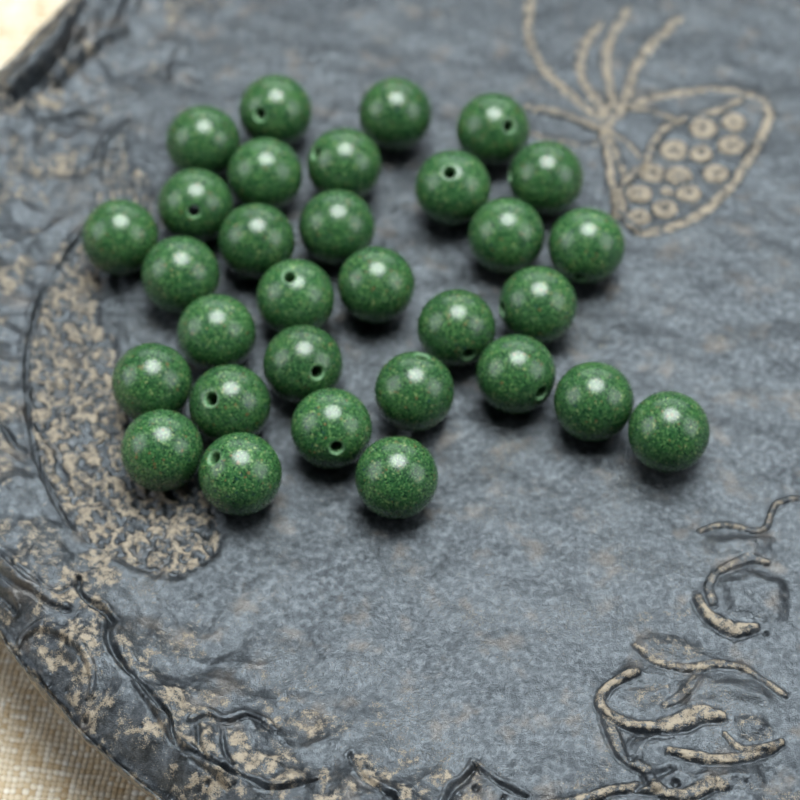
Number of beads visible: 31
